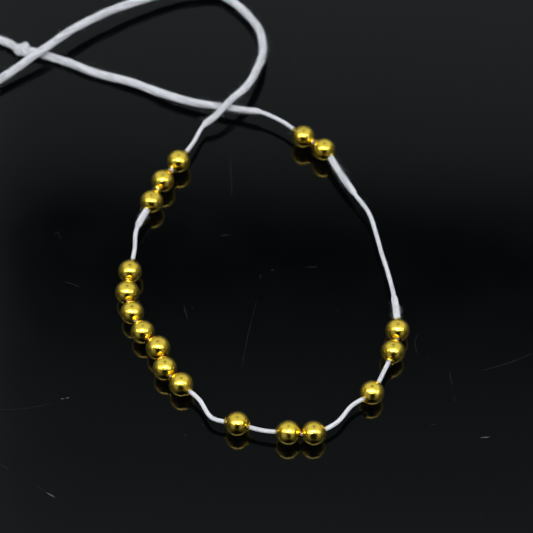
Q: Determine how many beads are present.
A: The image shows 18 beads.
